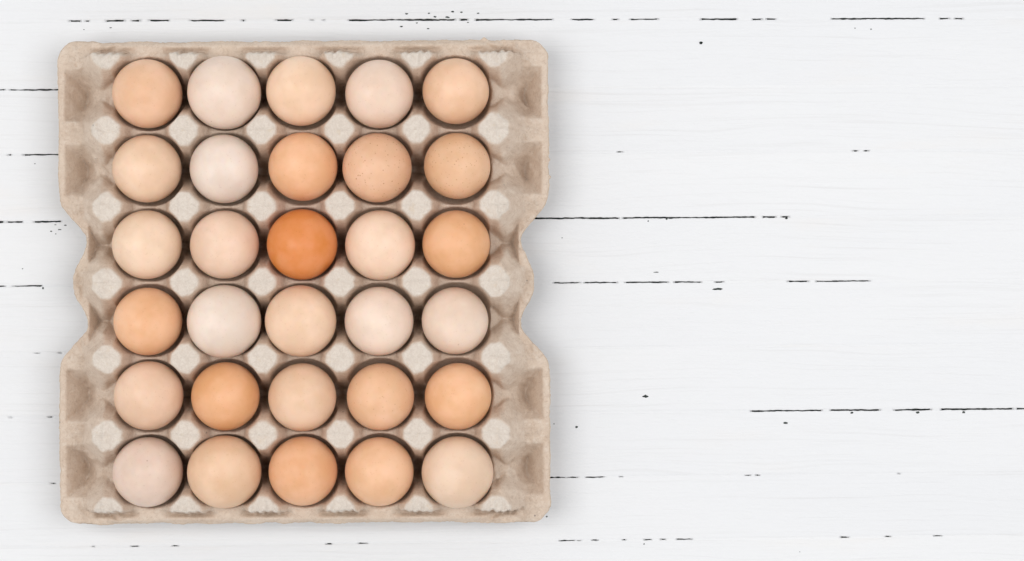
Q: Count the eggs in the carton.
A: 30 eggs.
